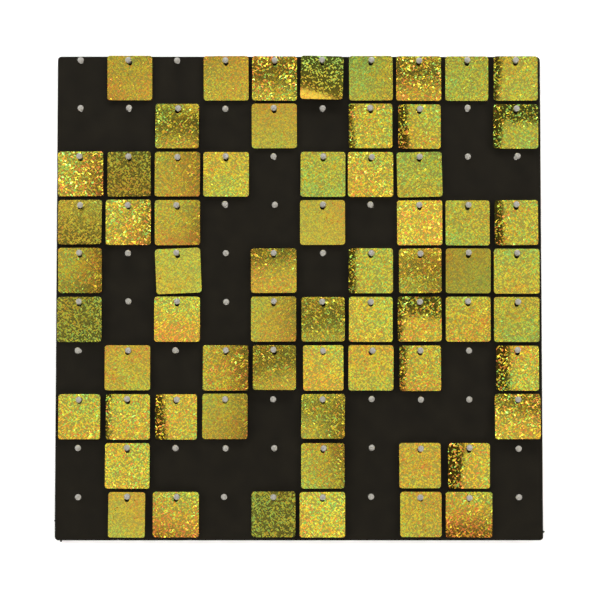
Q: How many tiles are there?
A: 65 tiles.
